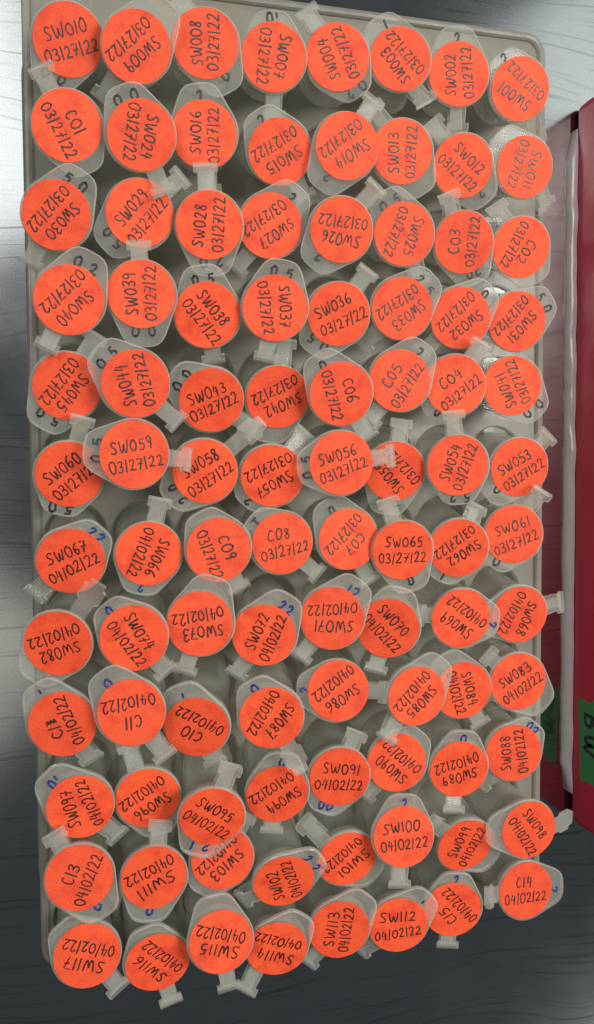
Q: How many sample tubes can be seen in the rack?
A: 96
